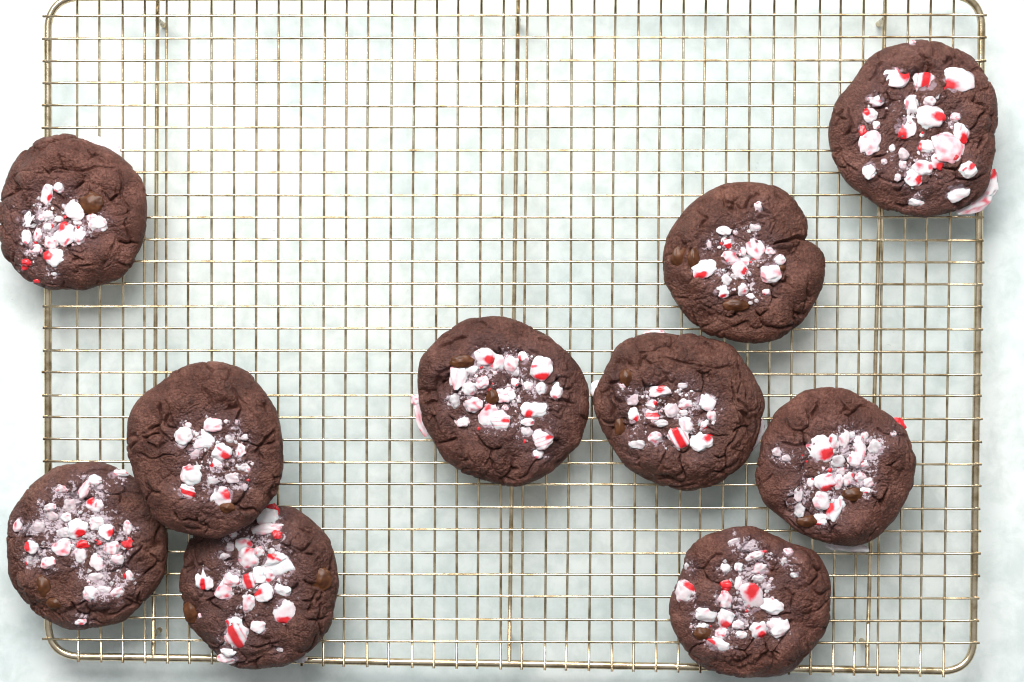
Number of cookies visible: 10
